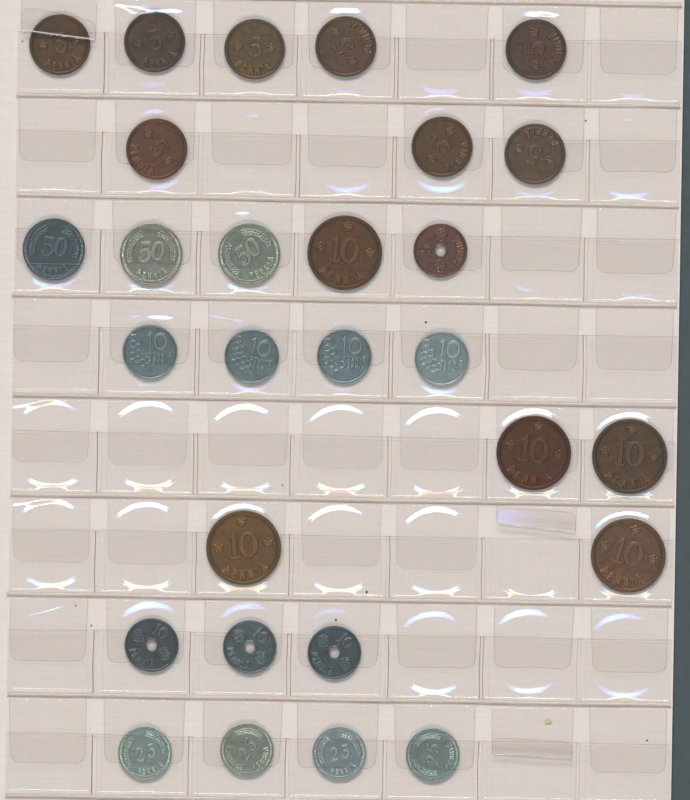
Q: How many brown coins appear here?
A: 14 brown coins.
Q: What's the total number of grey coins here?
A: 14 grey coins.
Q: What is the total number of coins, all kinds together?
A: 28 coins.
